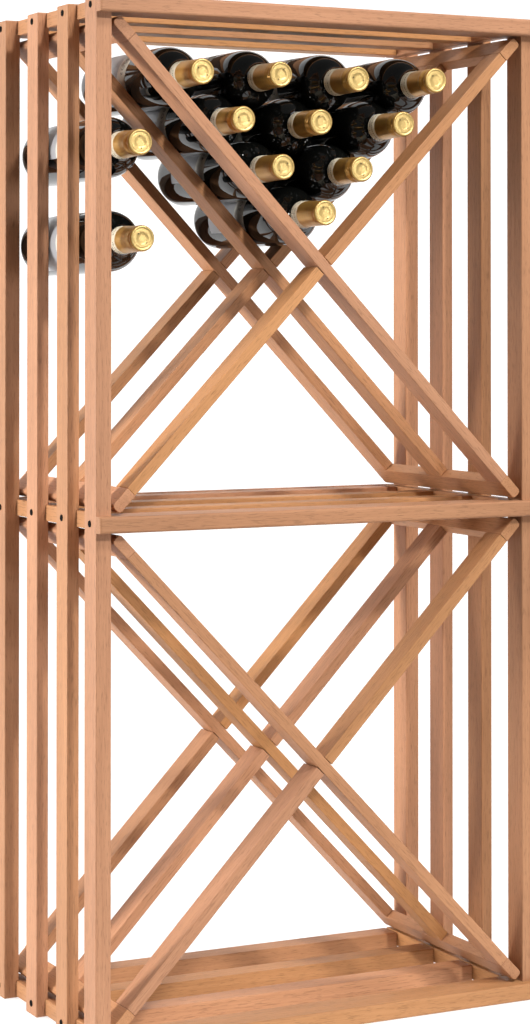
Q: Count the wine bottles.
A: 12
